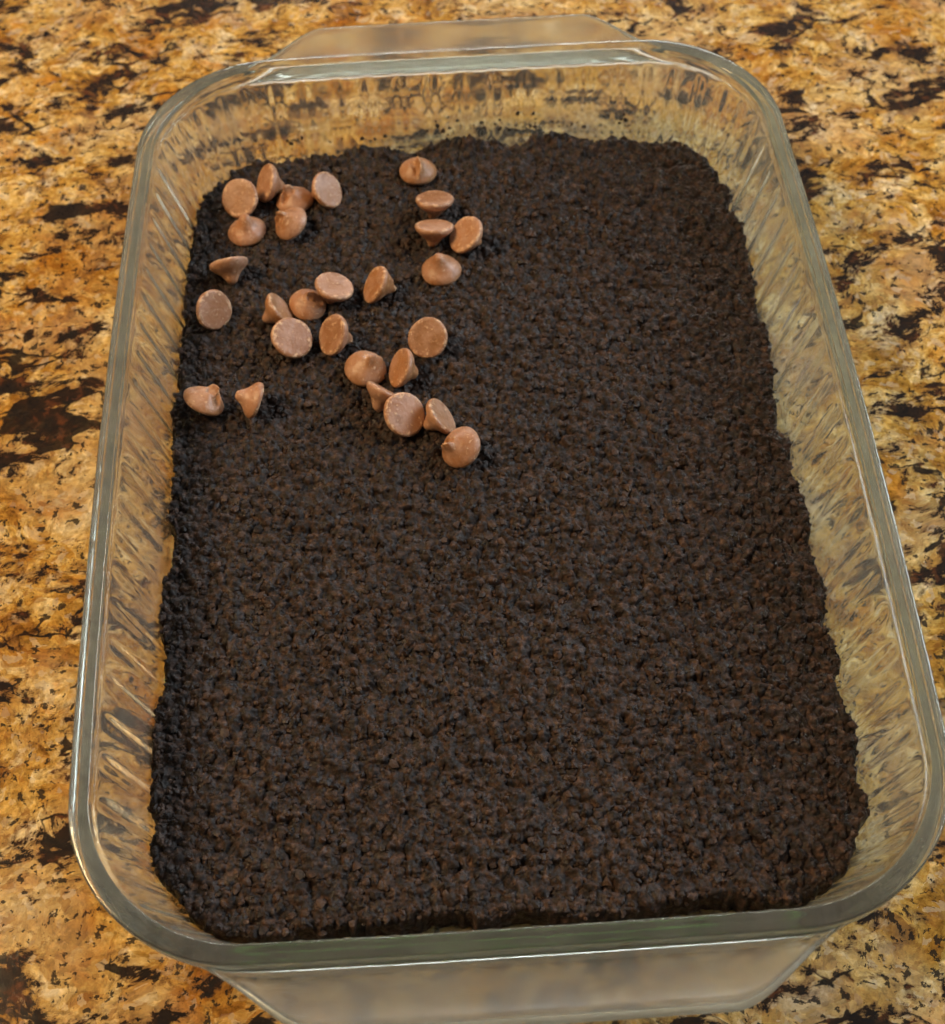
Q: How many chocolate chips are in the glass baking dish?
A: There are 28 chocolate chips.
